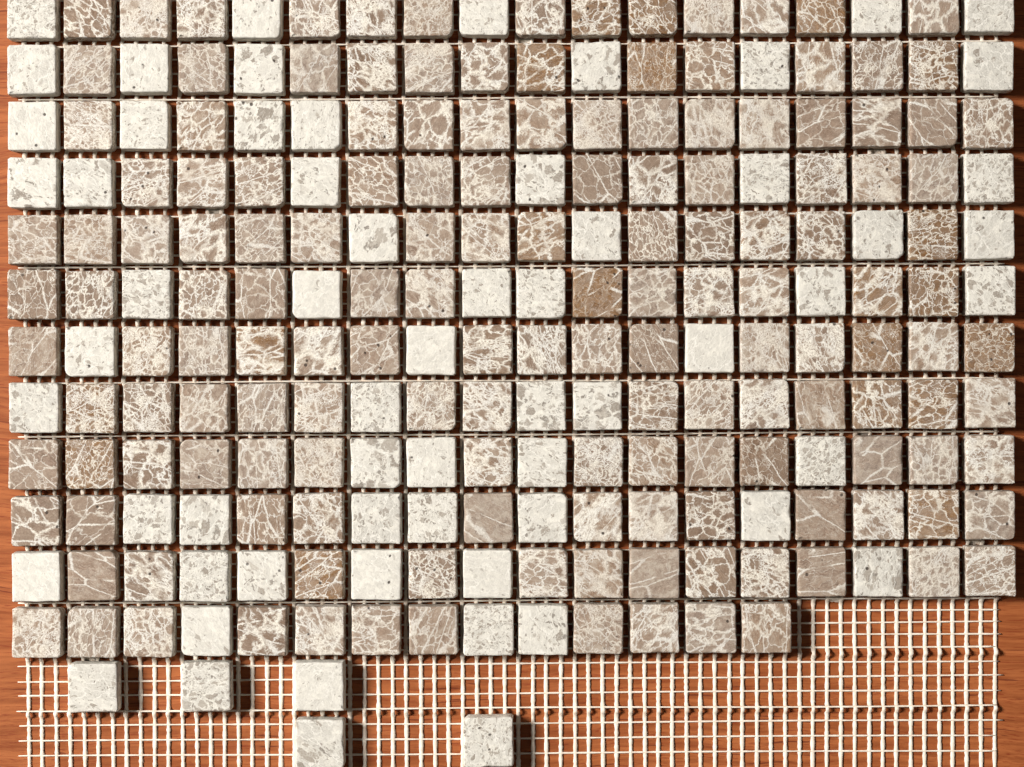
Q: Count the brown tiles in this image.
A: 155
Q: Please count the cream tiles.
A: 62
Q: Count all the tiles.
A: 217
